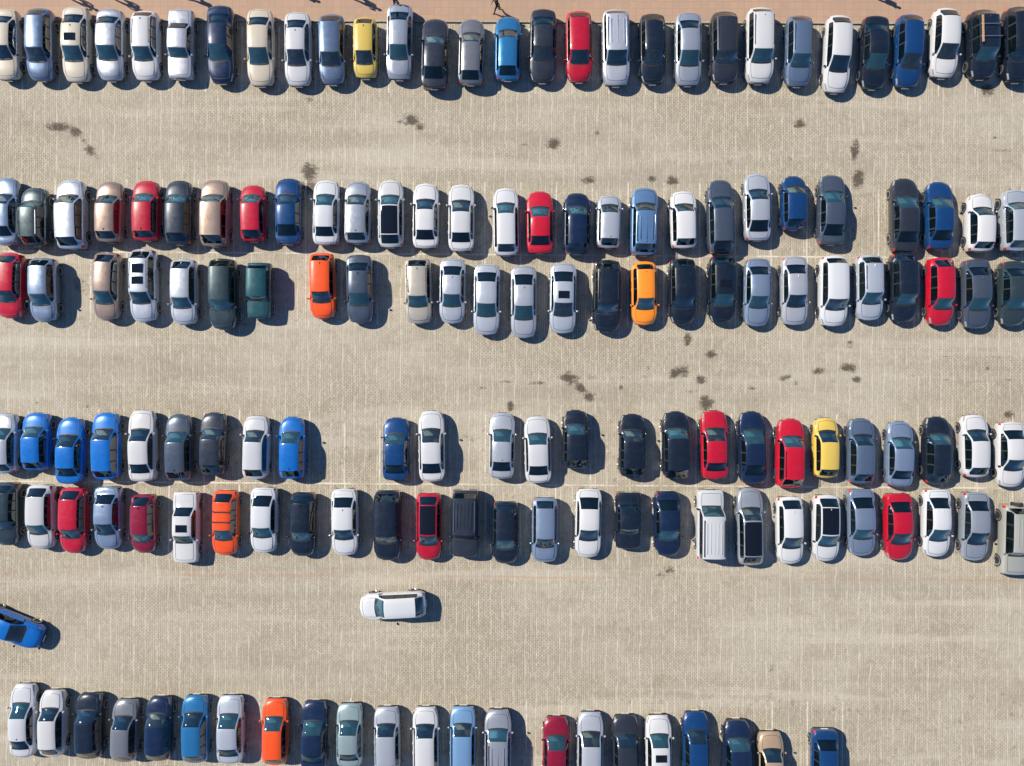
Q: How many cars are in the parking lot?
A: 159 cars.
